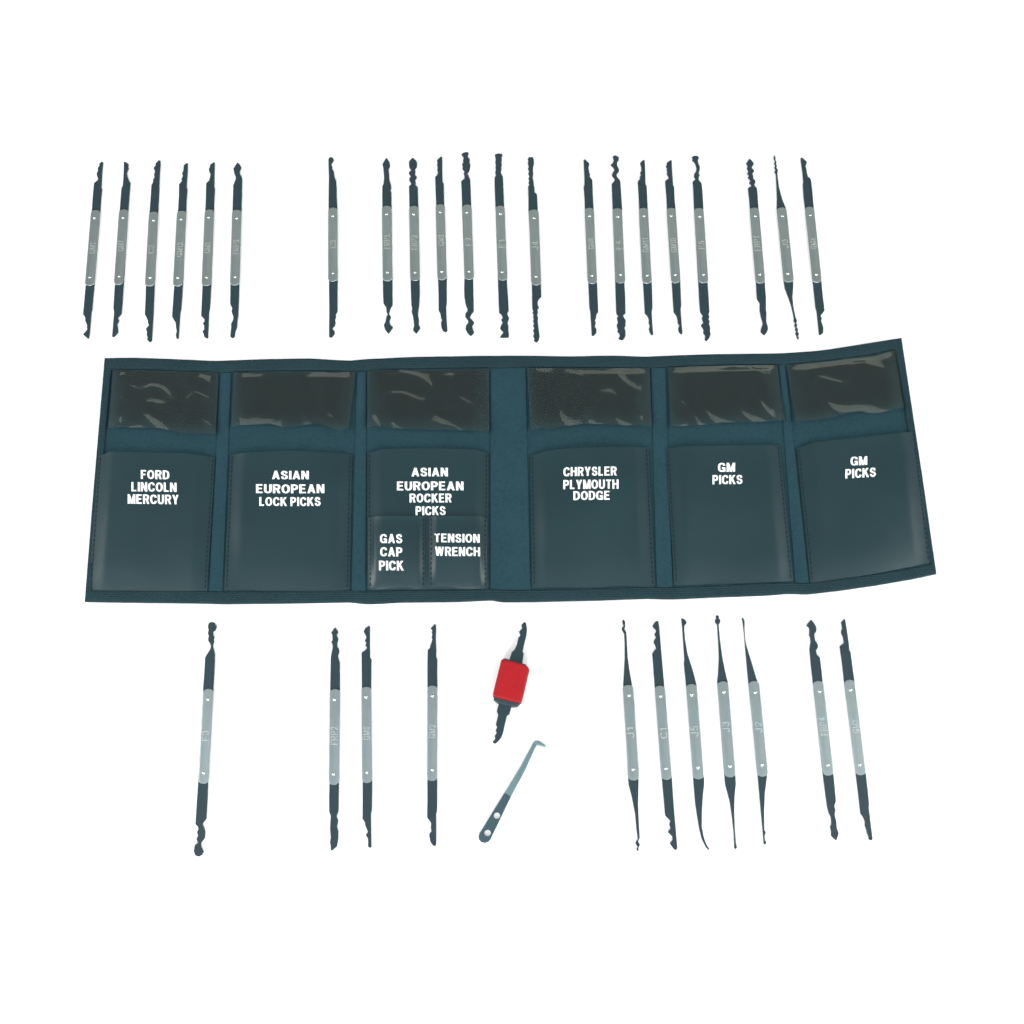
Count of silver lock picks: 32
